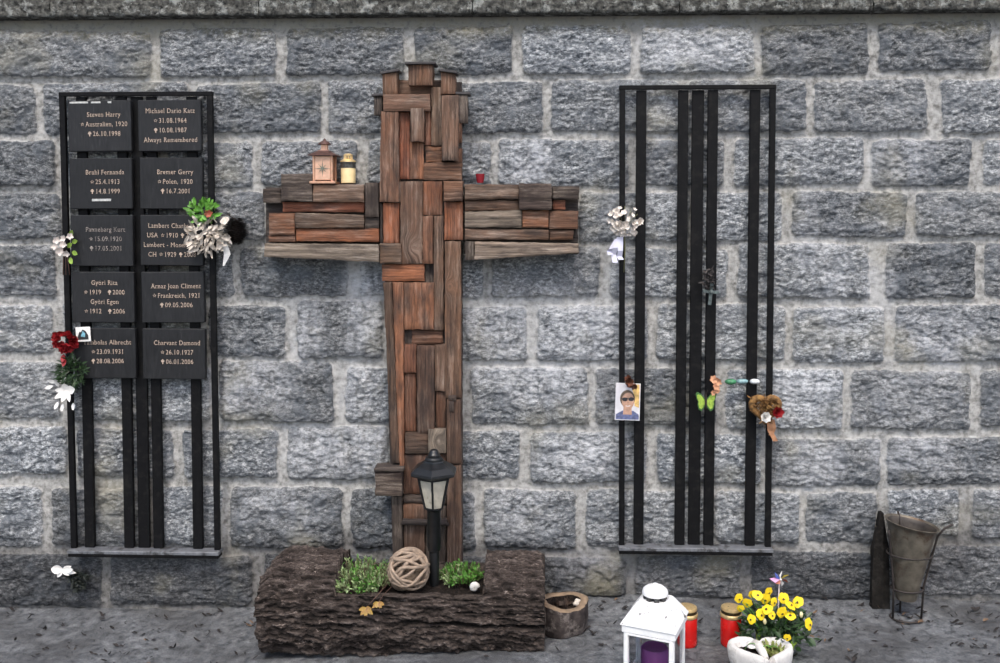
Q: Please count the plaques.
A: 10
